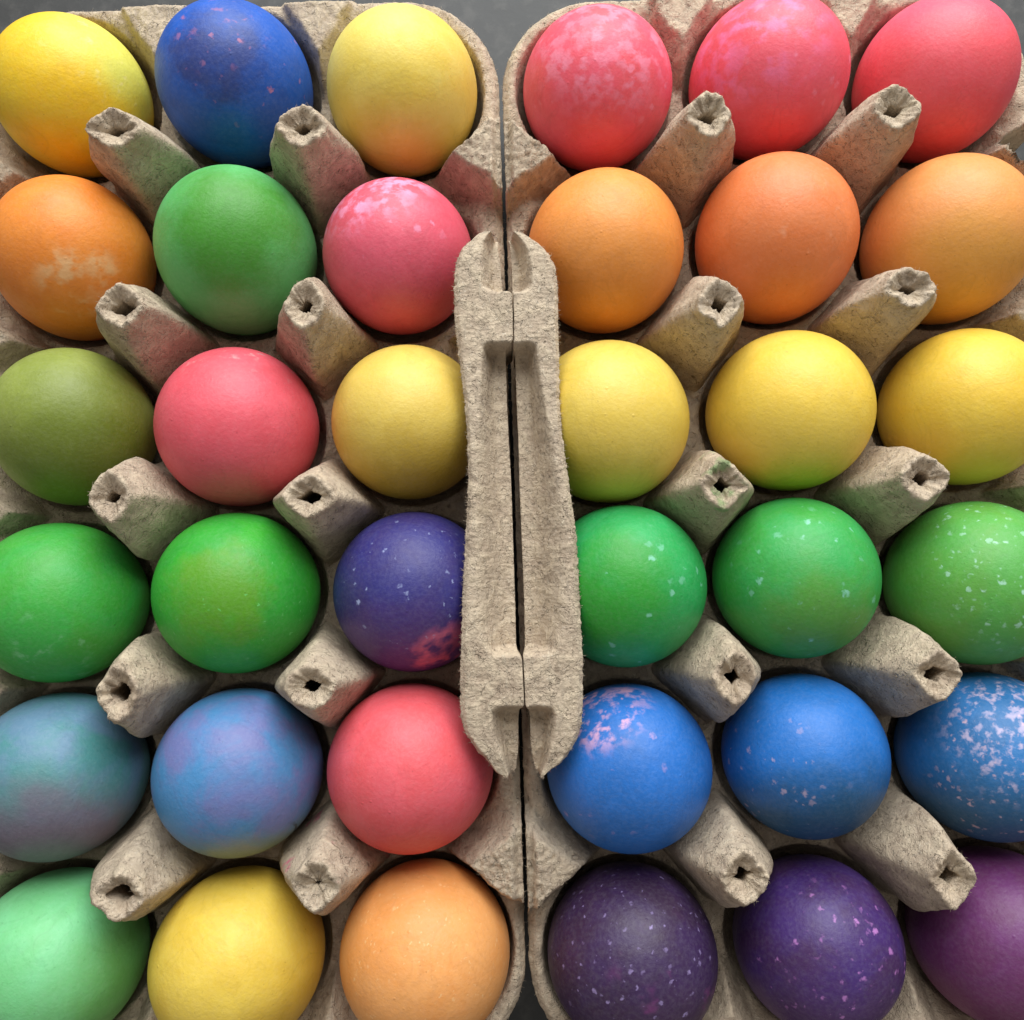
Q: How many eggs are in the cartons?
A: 36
